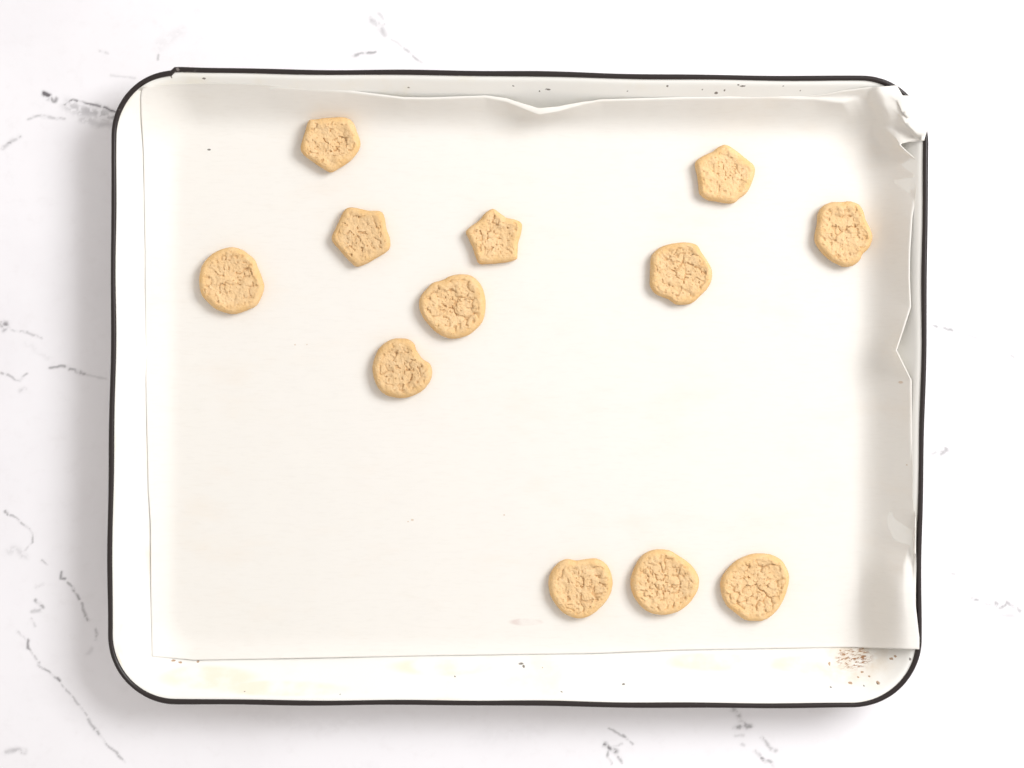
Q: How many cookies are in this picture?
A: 12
